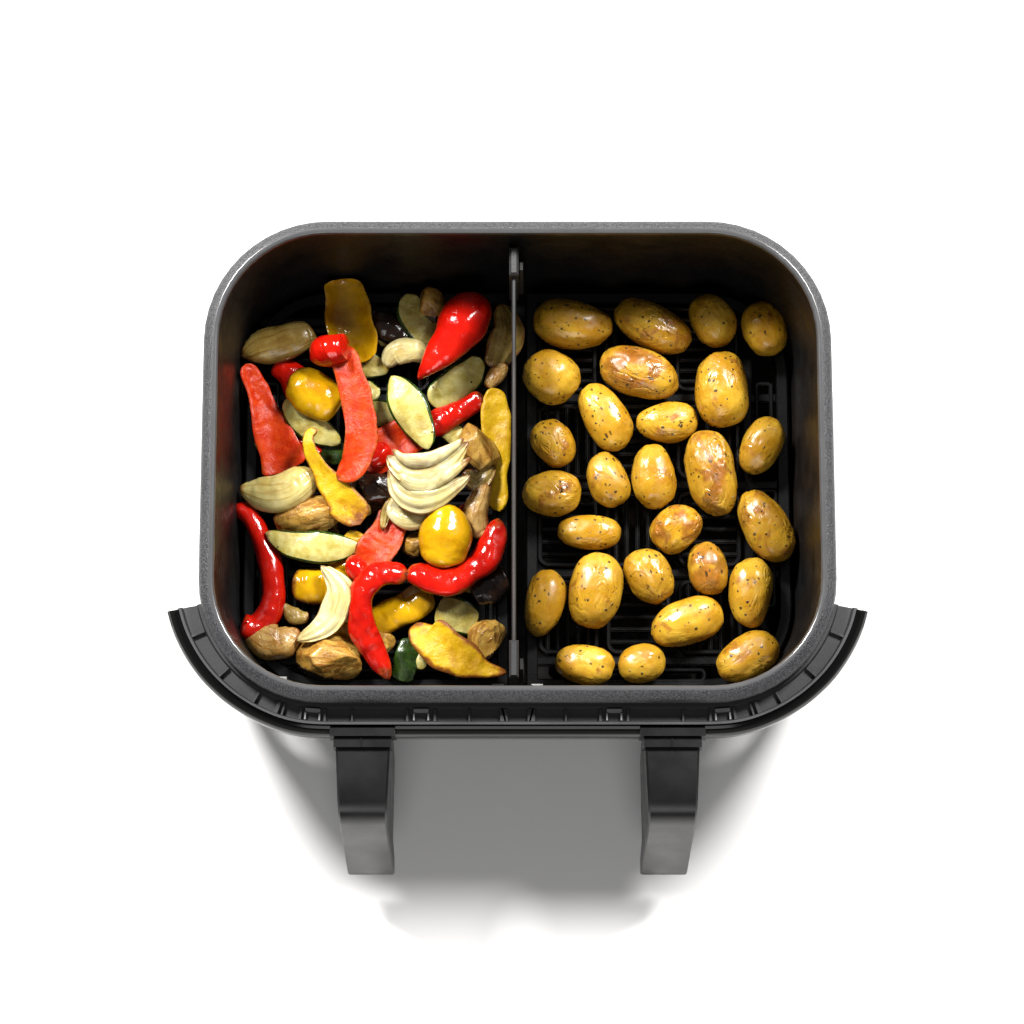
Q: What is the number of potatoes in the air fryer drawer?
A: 27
